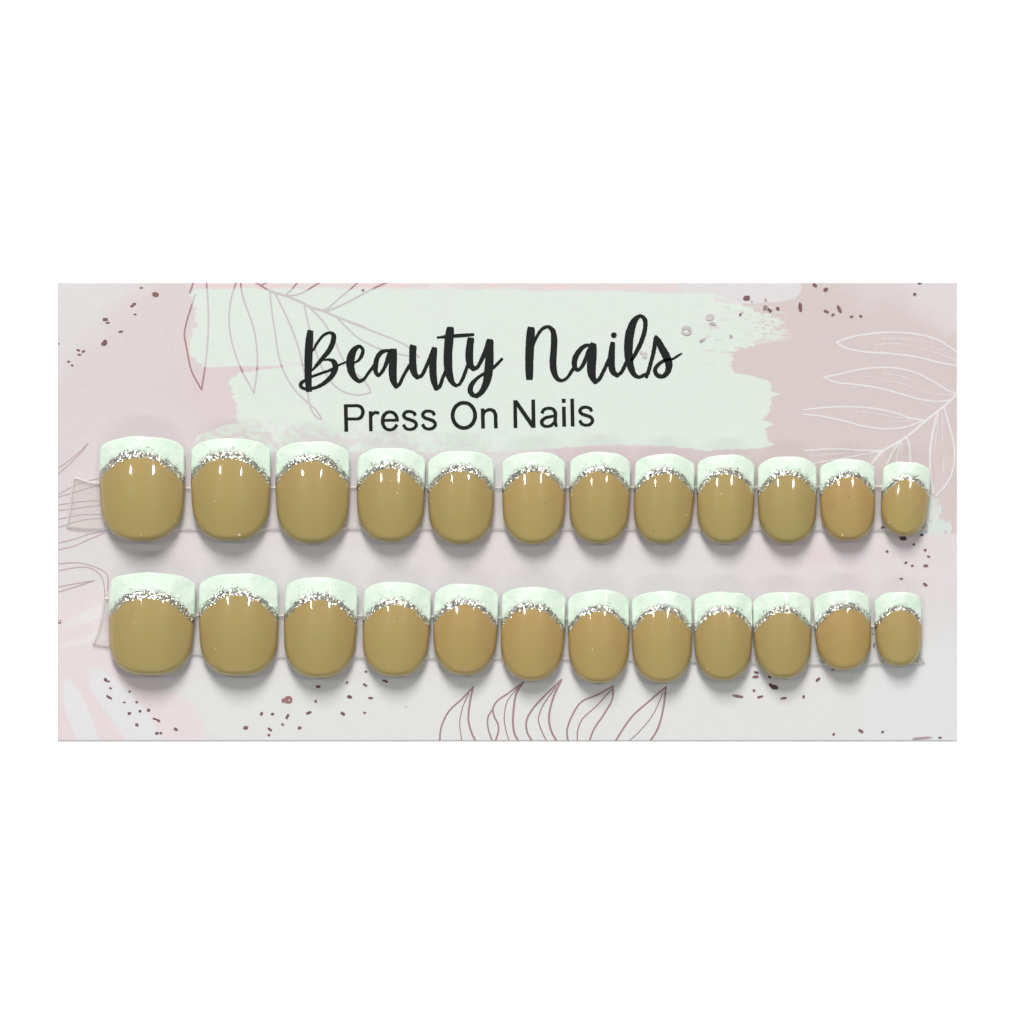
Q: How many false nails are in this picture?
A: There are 24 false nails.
